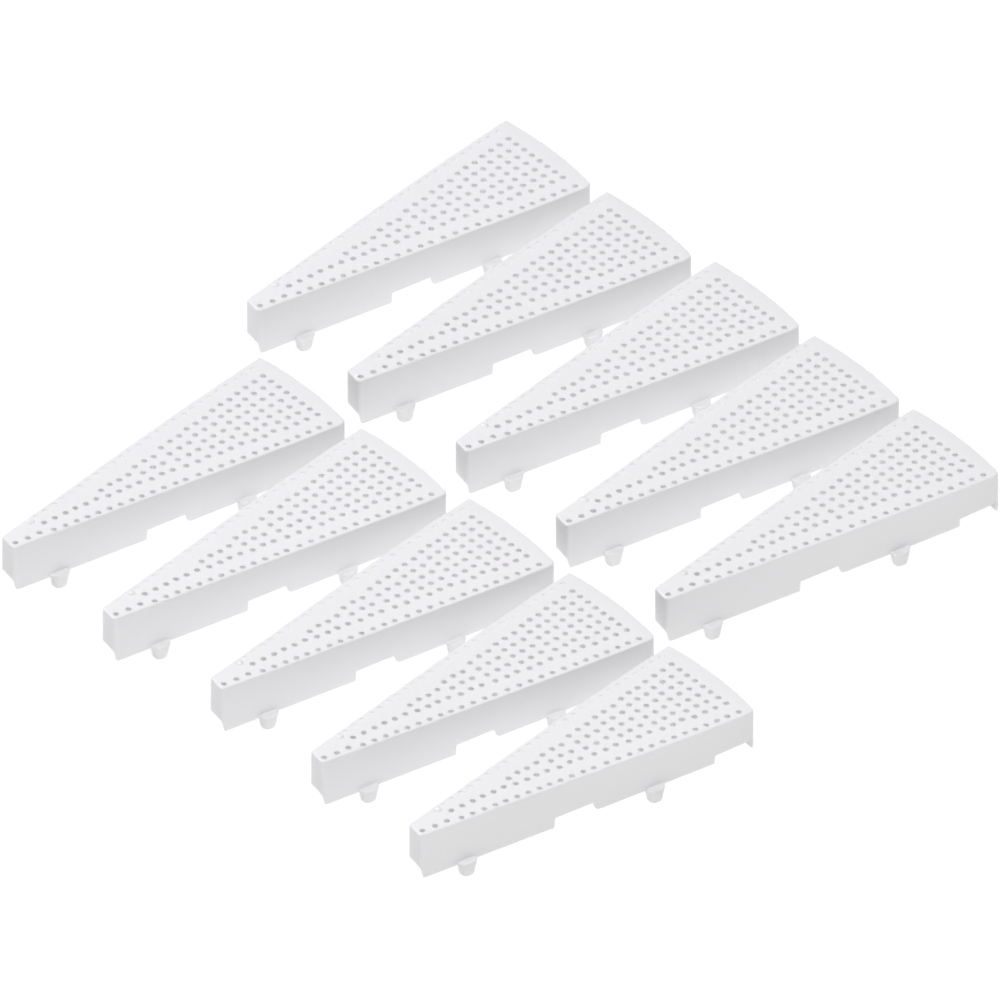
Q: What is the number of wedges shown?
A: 10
